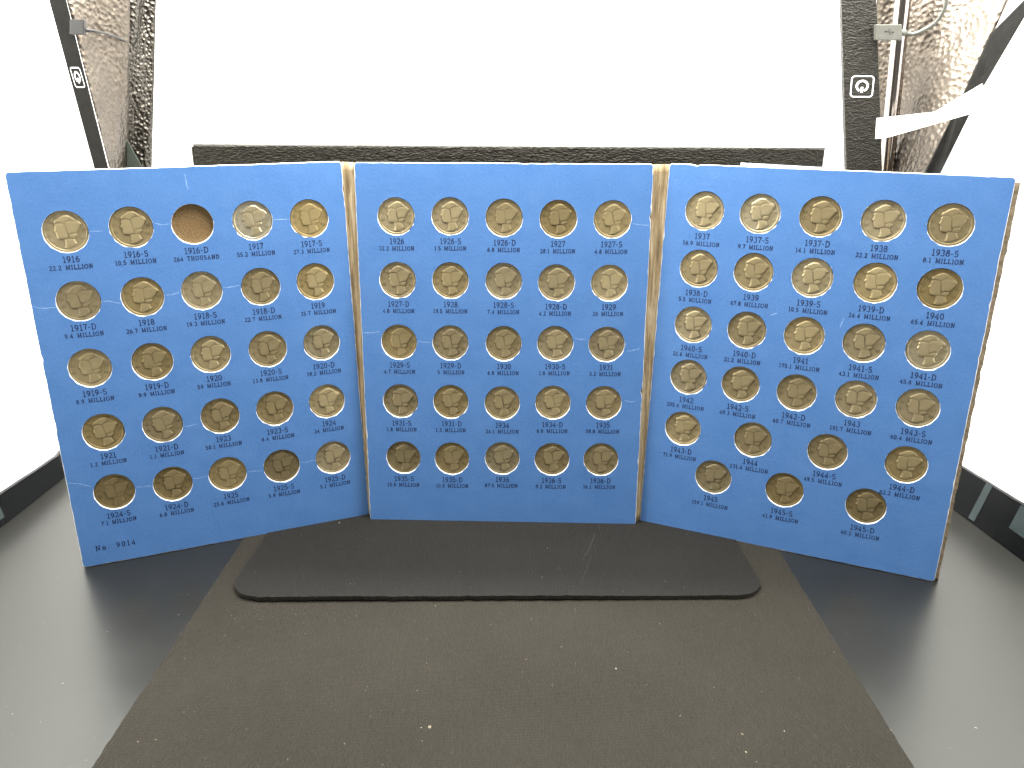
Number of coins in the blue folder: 76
